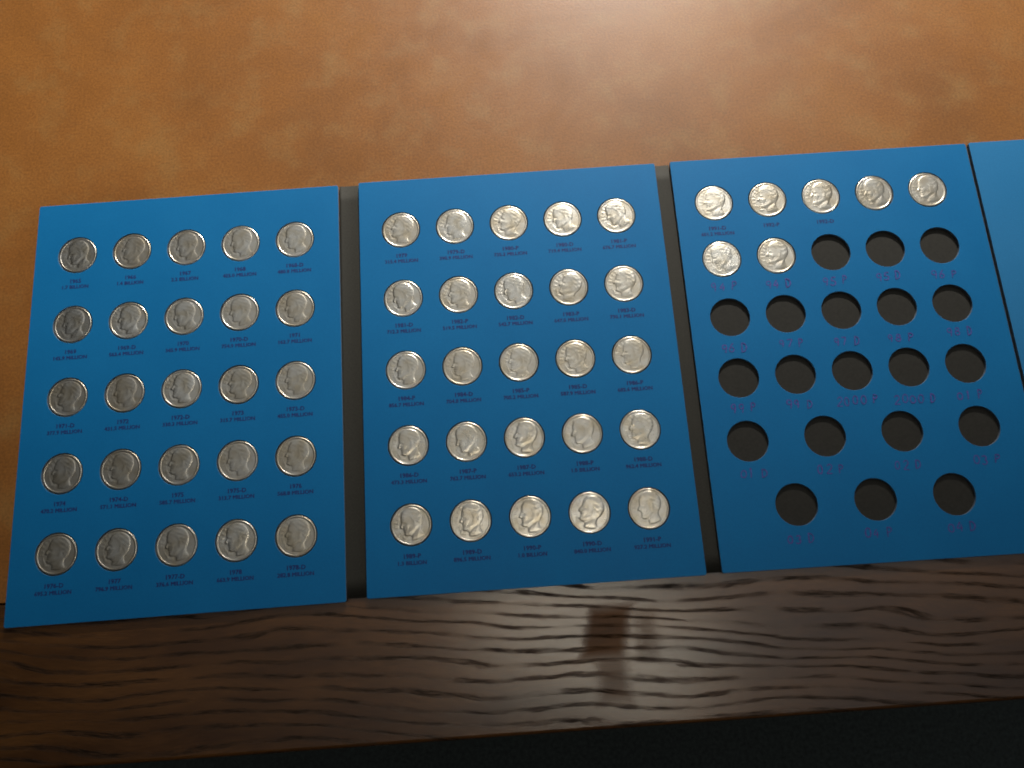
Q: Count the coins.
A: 57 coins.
